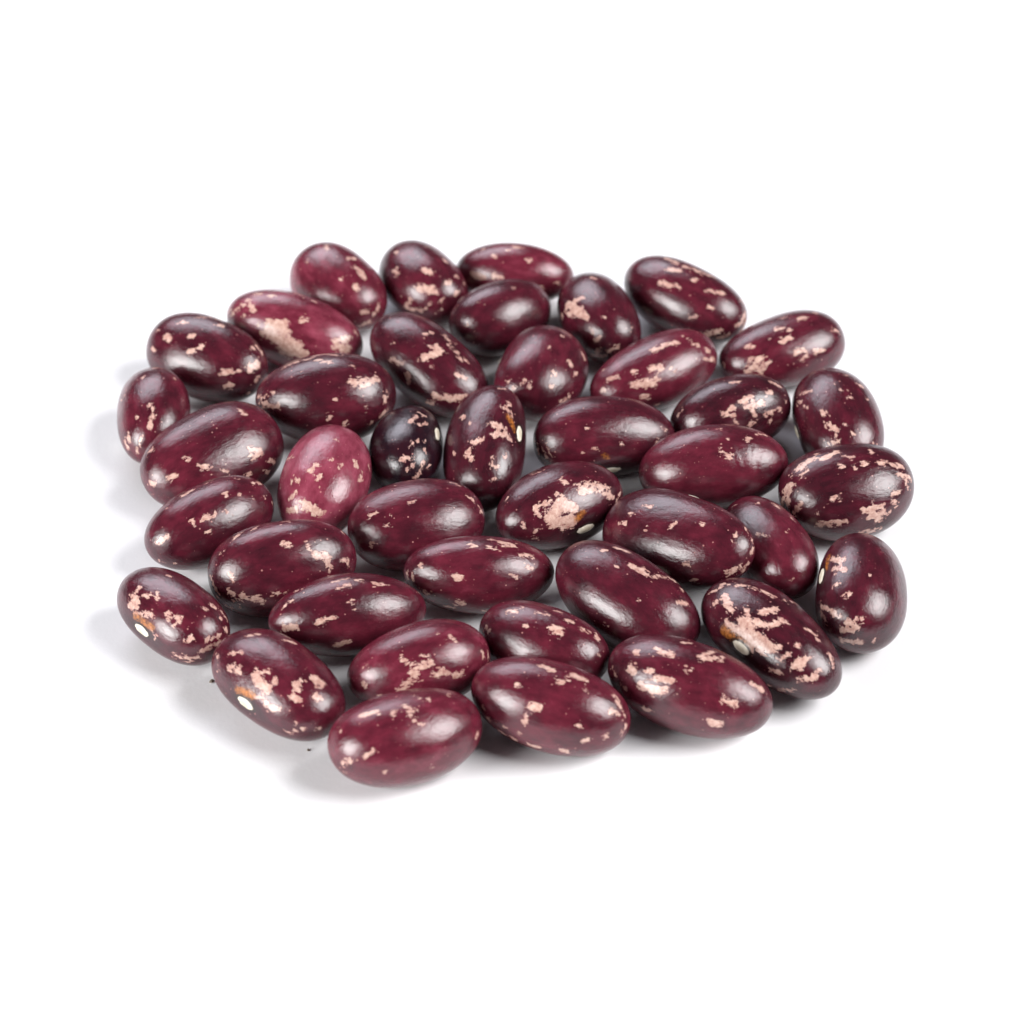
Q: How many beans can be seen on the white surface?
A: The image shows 41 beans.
